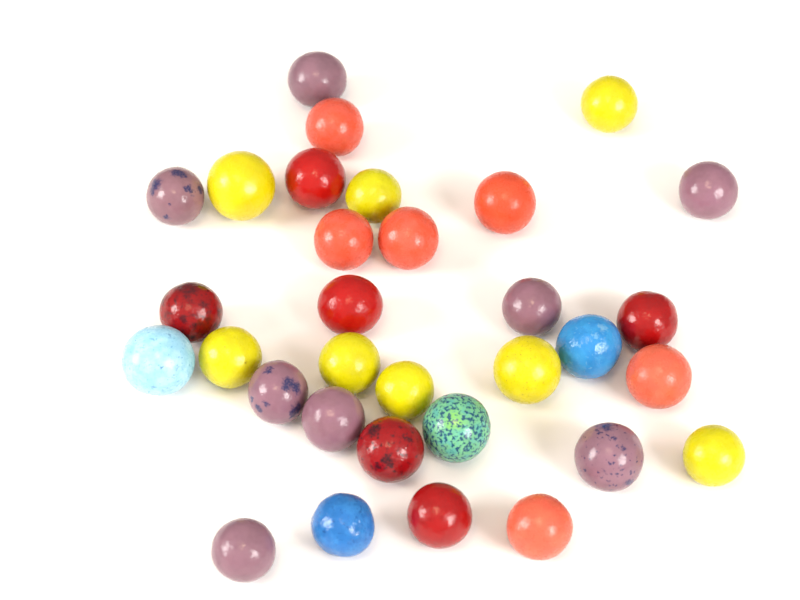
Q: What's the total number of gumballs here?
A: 32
